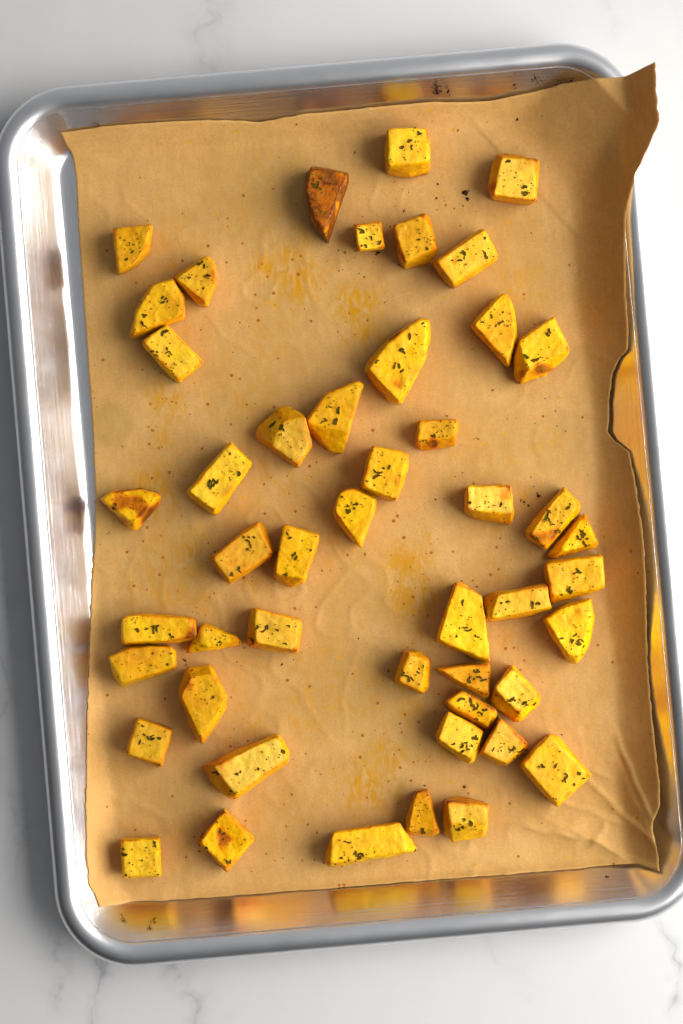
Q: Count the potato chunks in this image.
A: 48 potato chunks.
